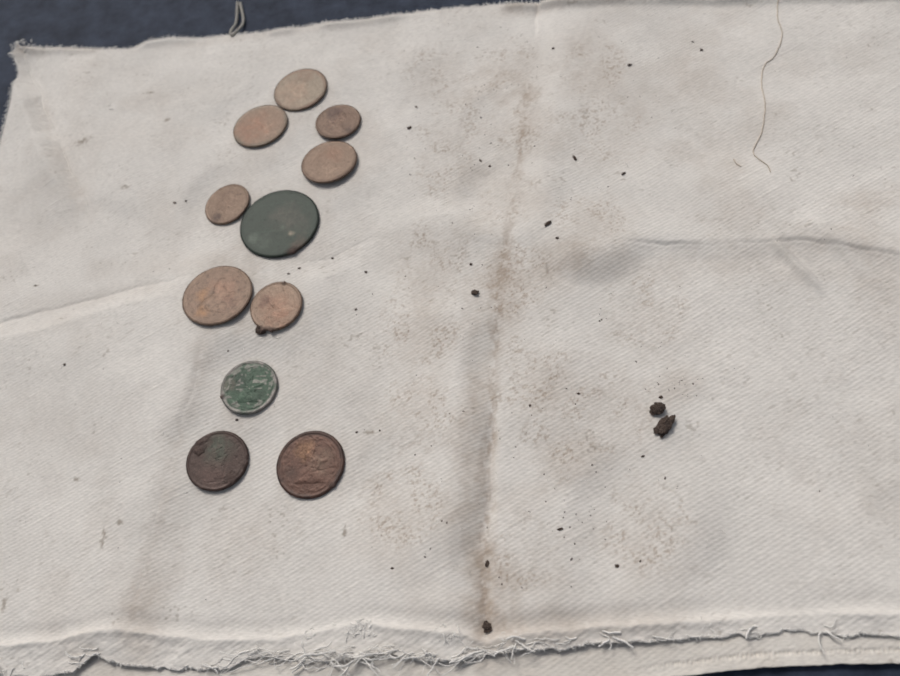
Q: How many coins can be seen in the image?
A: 11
